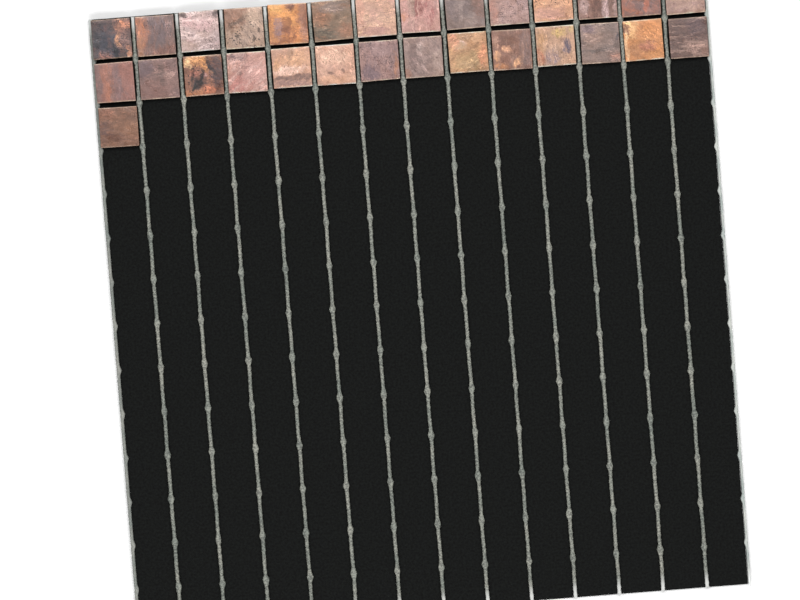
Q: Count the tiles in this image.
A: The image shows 29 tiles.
